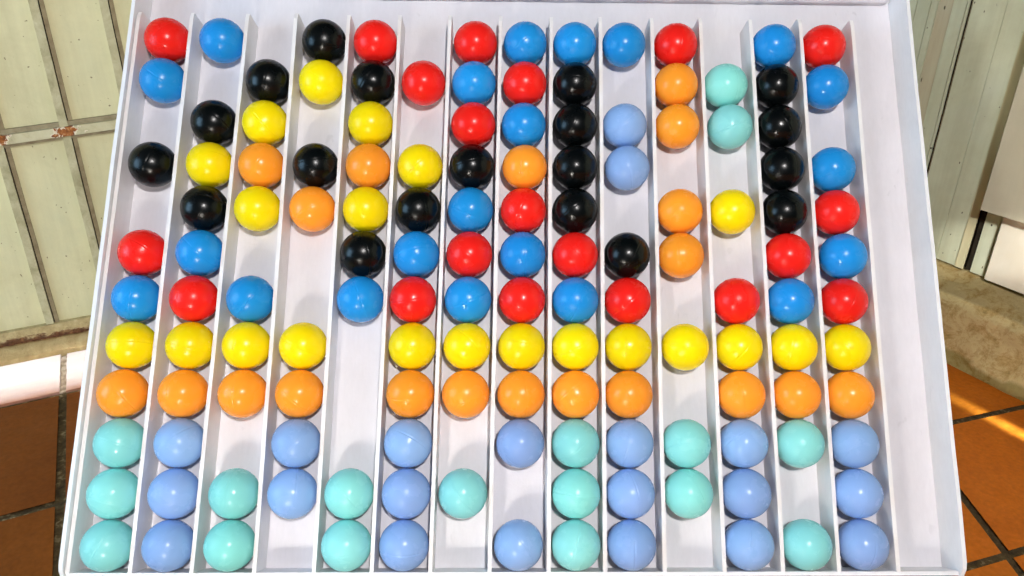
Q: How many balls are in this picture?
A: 139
